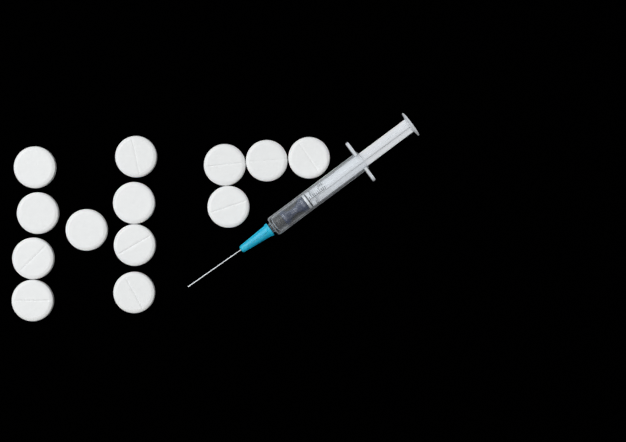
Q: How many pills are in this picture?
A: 13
